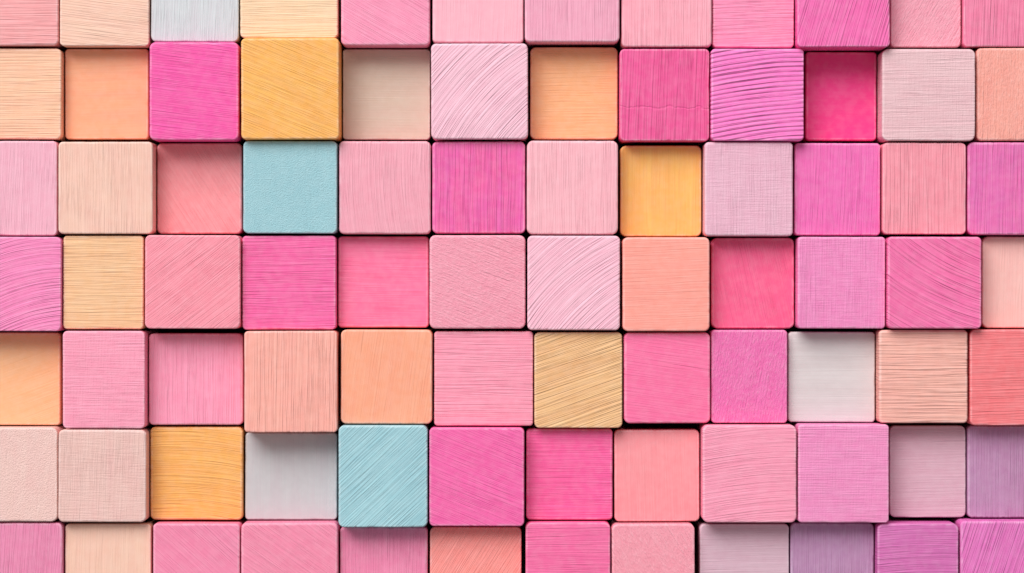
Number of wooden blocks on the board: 84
